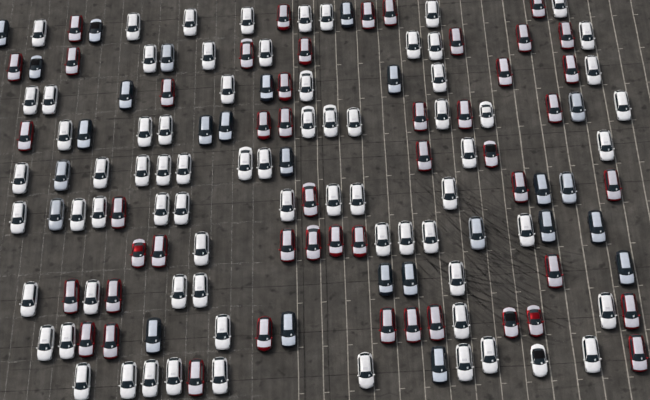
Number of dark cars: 20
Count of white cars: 72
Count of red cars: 48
